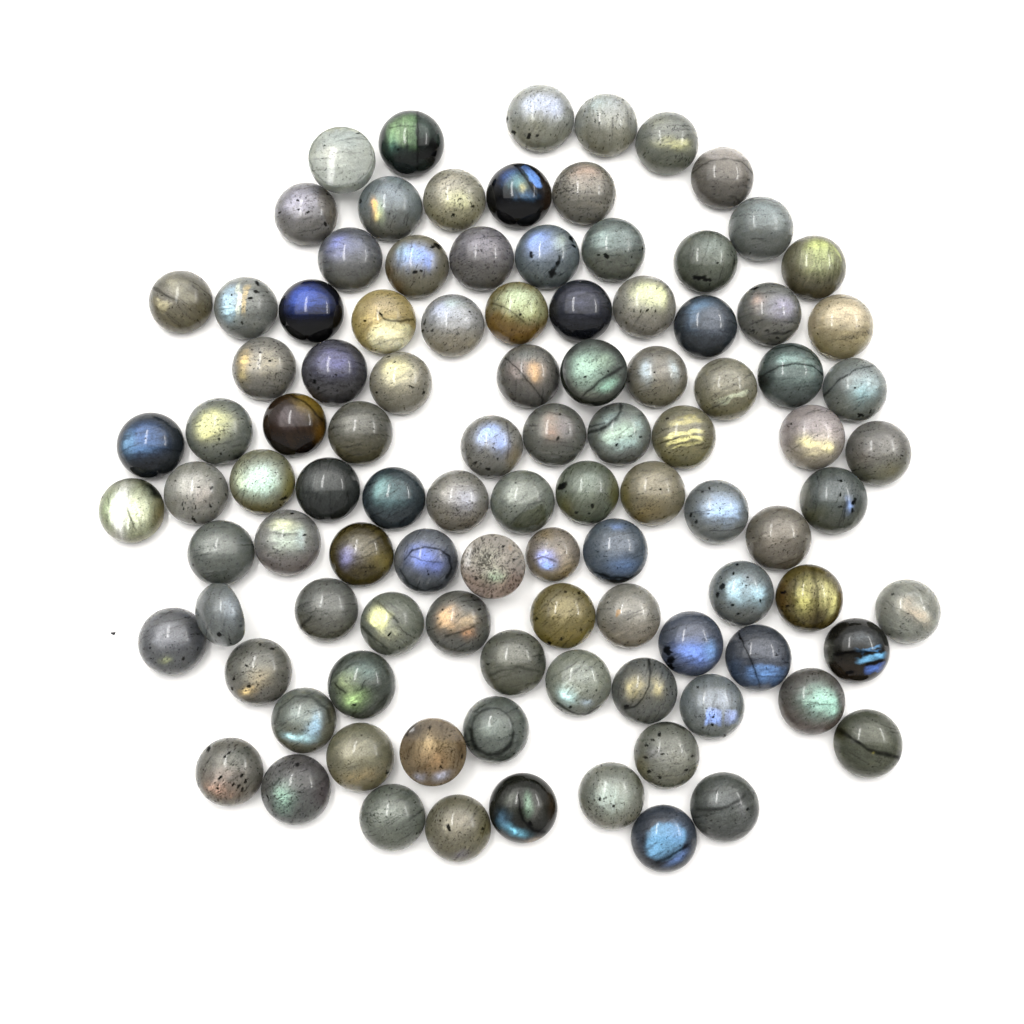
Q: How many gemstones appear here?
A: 102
